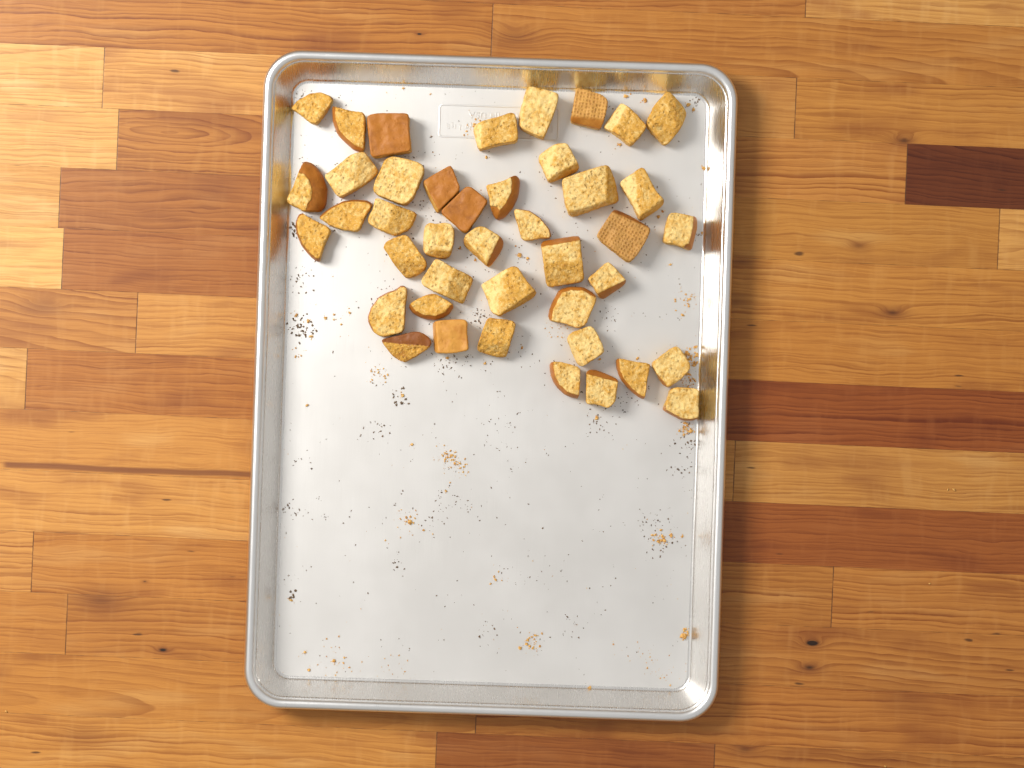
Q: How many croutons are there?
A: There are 42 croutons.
